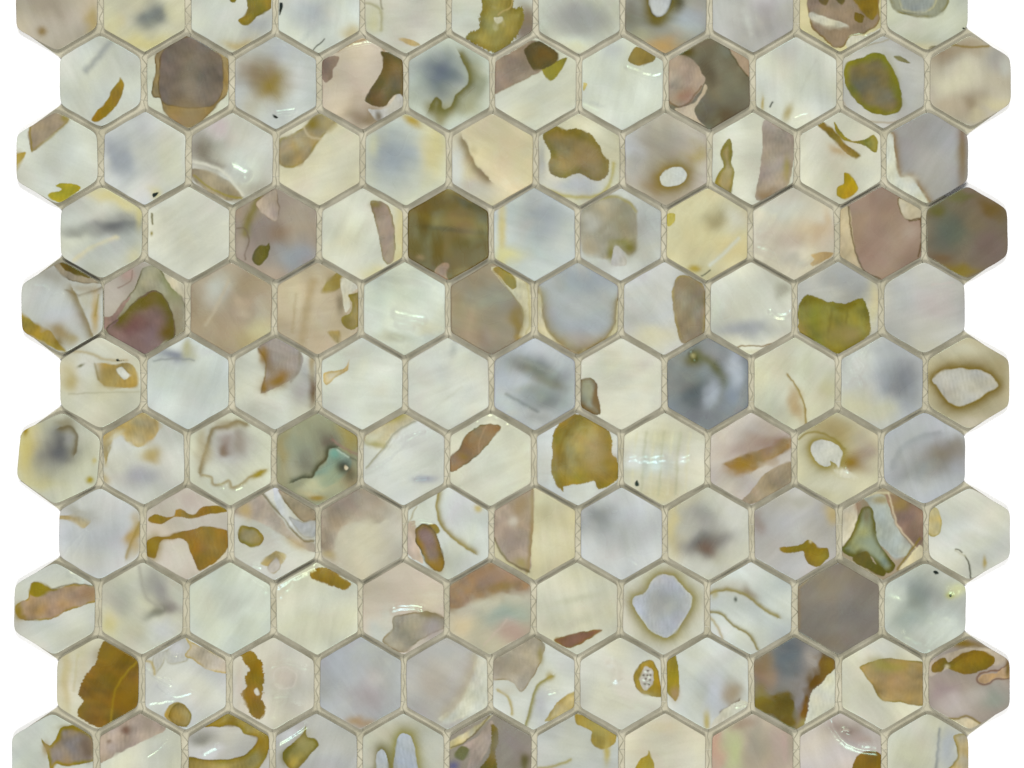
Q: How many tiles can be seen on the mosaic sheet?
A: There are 121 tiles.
